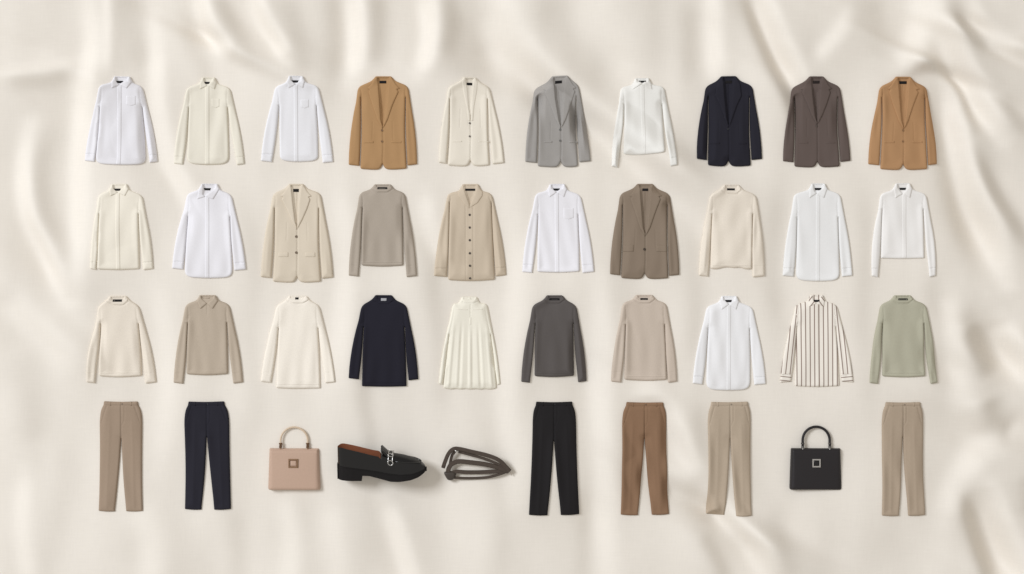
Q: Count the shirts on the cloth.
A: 13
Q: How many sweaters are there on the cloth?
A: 9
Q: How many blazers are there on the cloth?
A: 8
